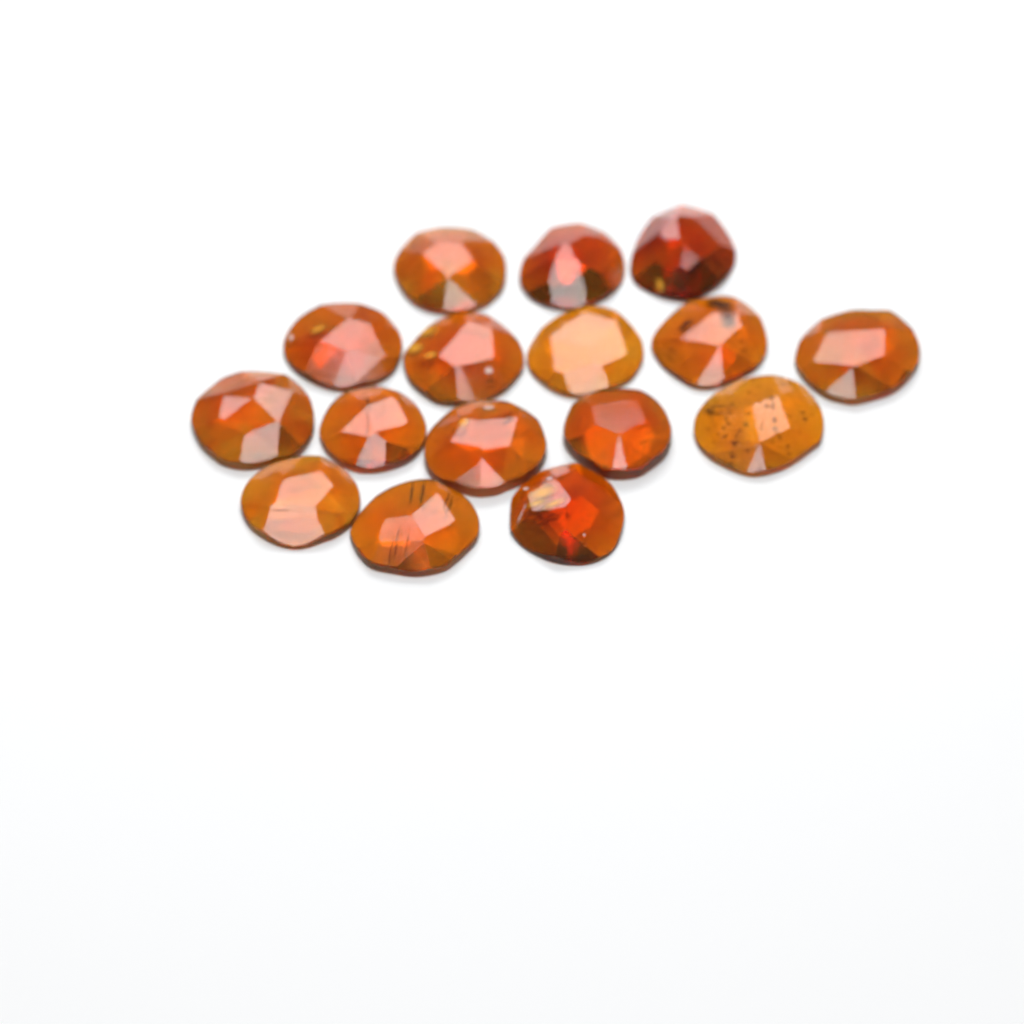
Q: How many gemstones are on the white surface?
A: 16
